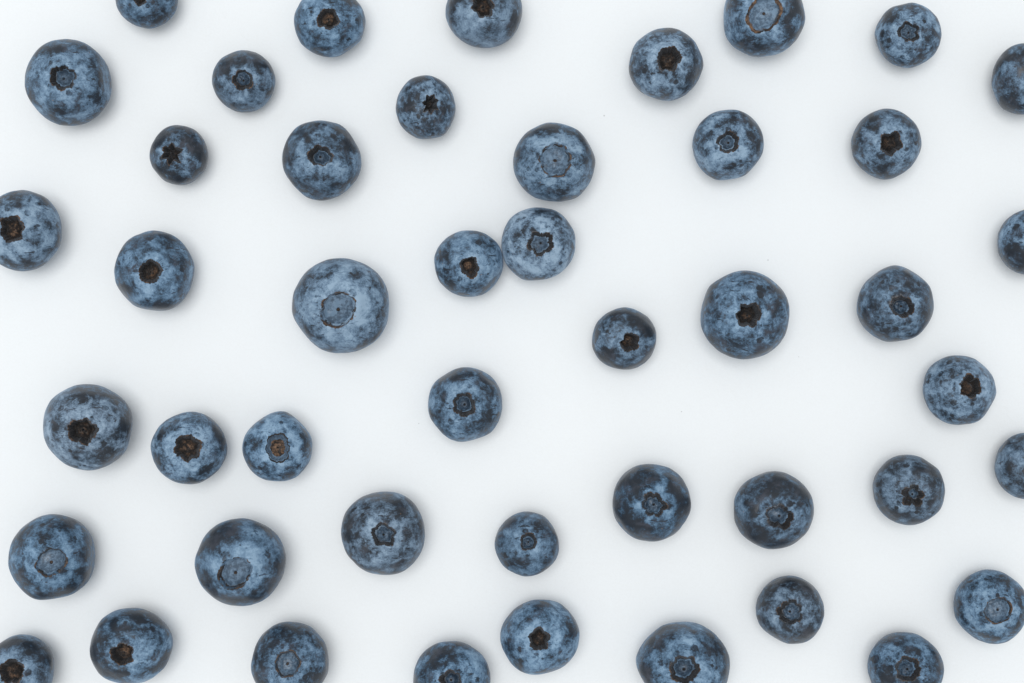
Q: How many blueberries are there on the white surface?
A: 46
